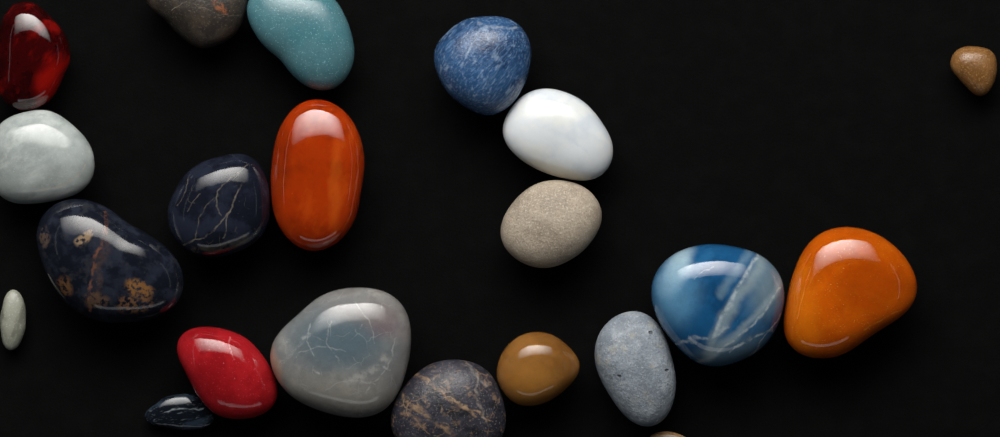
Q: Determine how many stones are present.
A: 21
